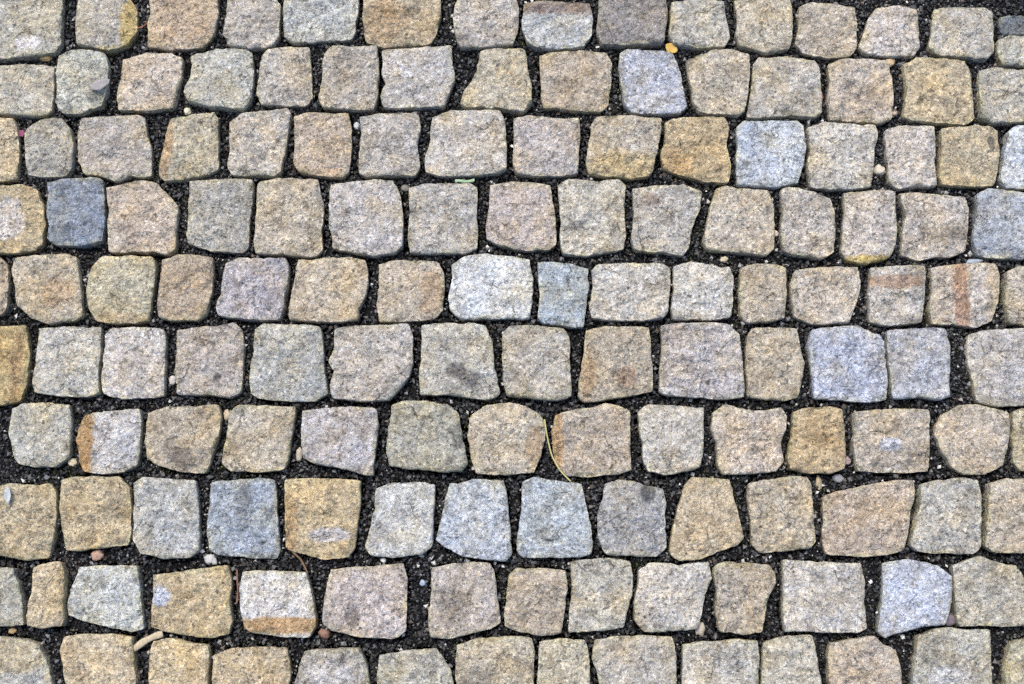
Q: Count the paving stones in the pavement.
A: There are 148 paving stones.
